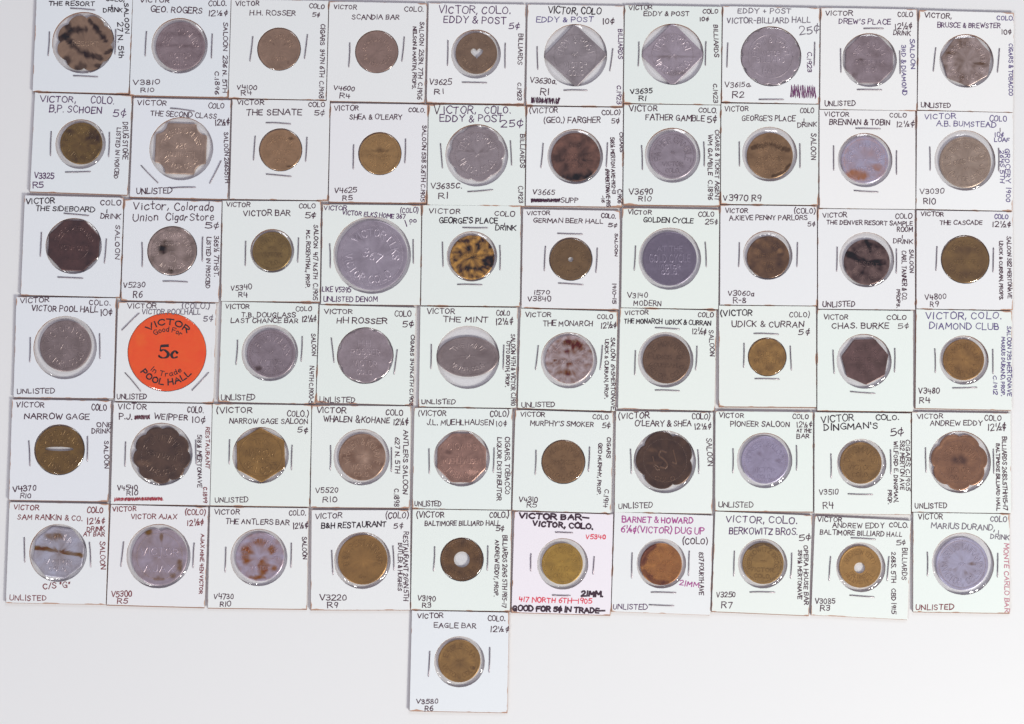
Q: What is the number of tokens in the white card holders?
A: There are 61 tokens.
